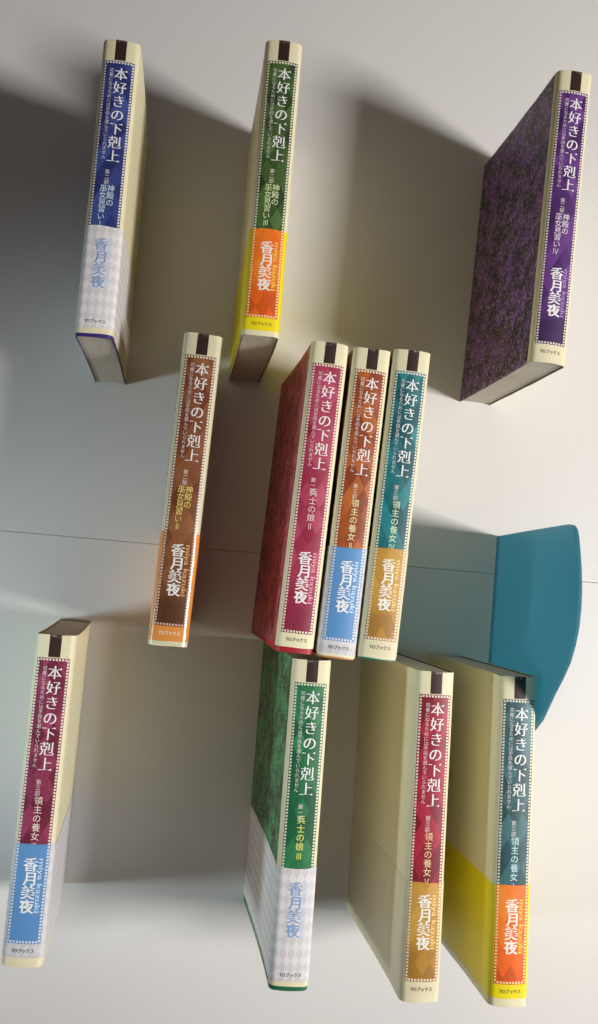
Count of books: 11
